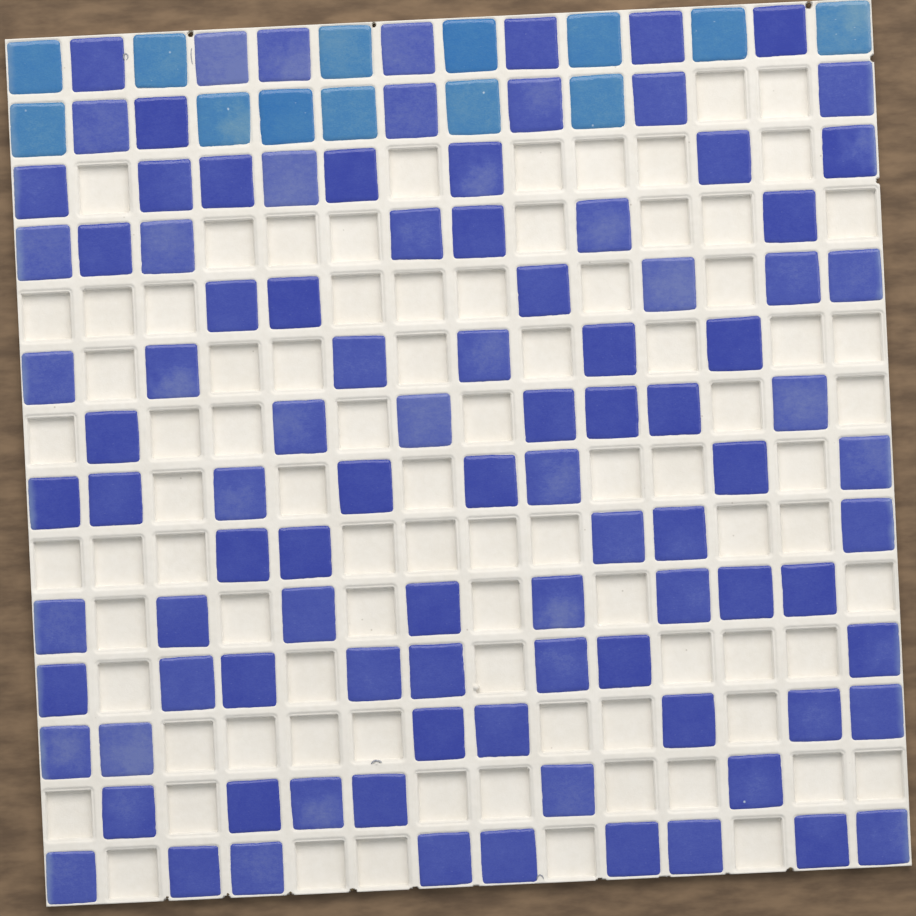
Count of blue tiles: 13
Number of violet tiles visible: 98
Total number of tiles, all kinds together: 111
